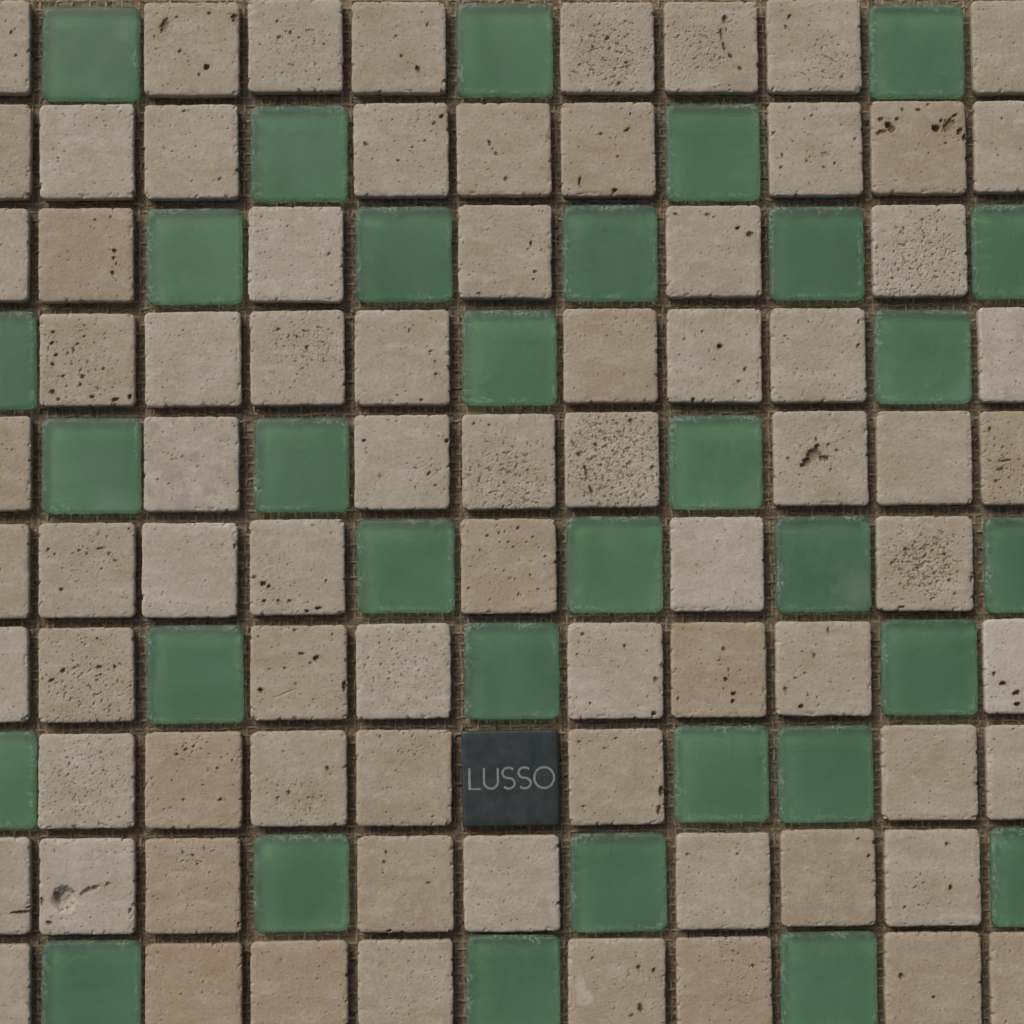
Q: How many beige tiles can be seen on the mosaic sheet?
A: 77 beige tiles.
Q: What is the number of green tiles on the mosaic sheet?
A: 32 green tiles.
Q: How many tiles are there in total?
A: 109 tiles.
